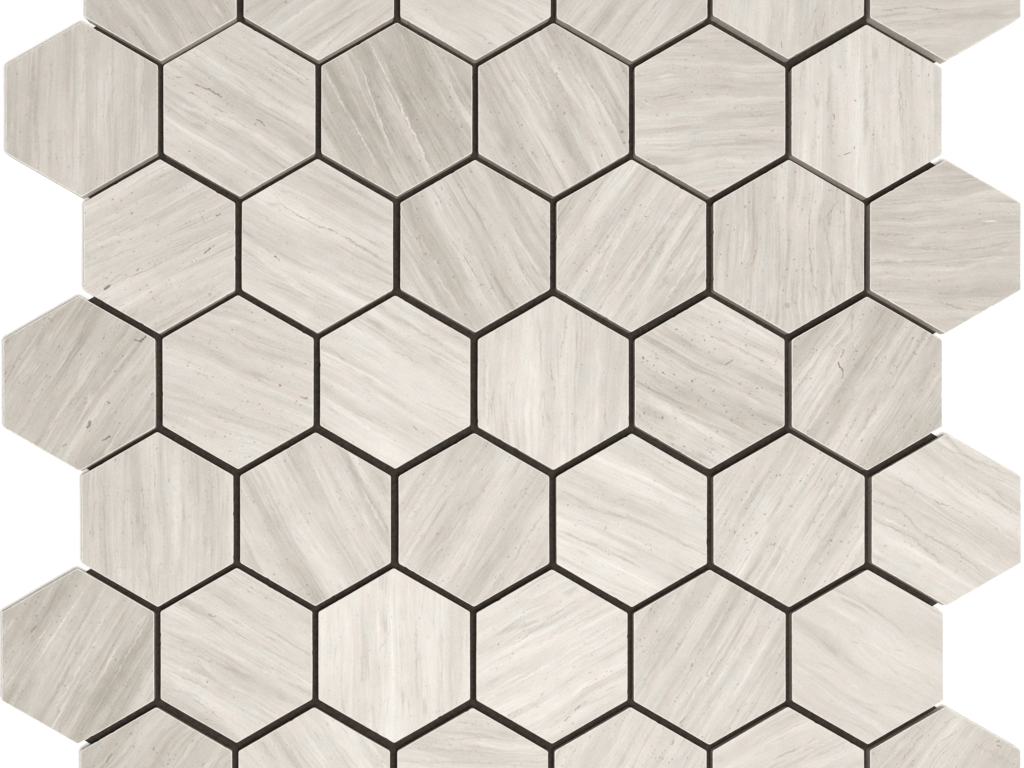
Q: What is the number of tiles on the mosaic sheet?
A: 42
